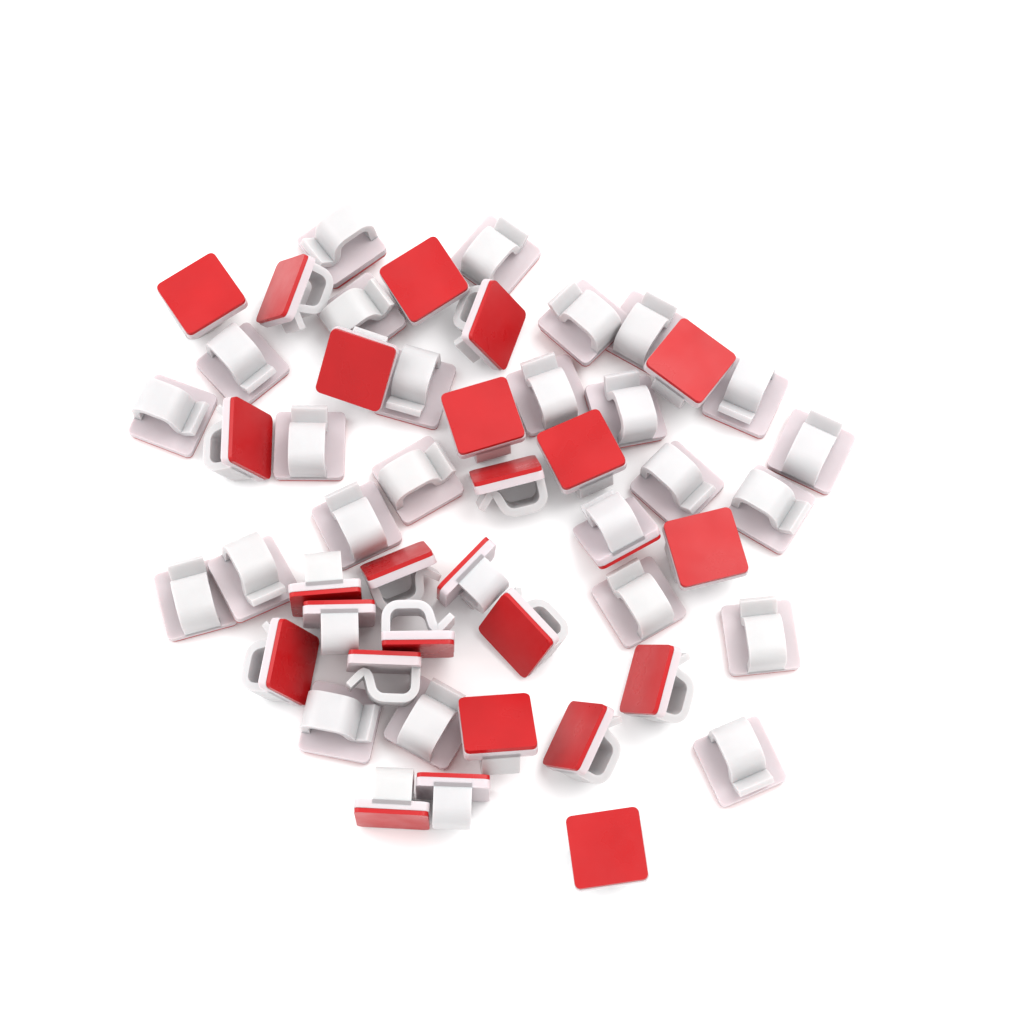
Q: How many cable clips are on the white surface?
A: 50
